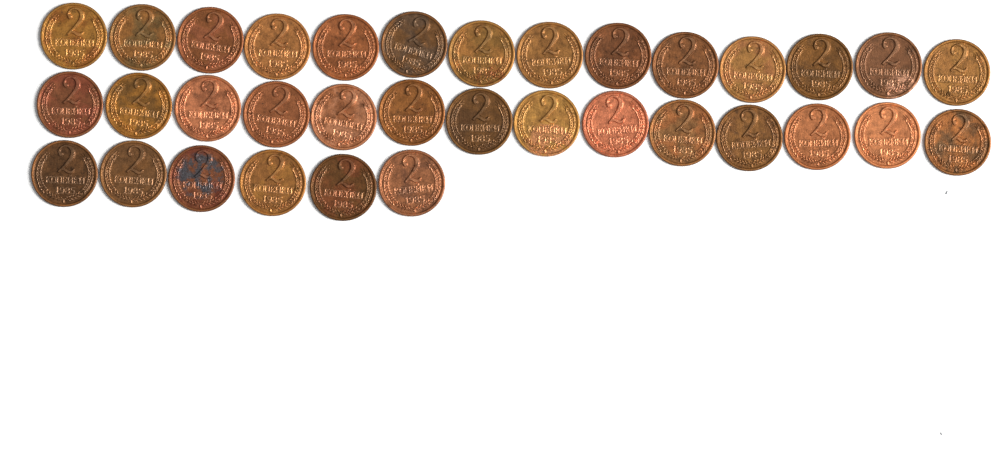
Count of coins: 34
